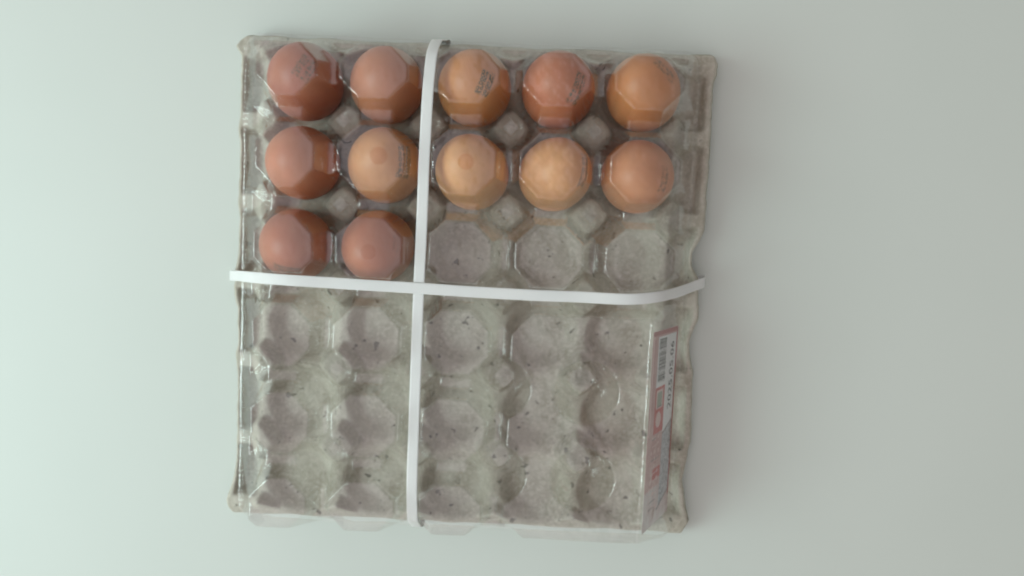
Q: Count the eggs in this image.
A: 12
